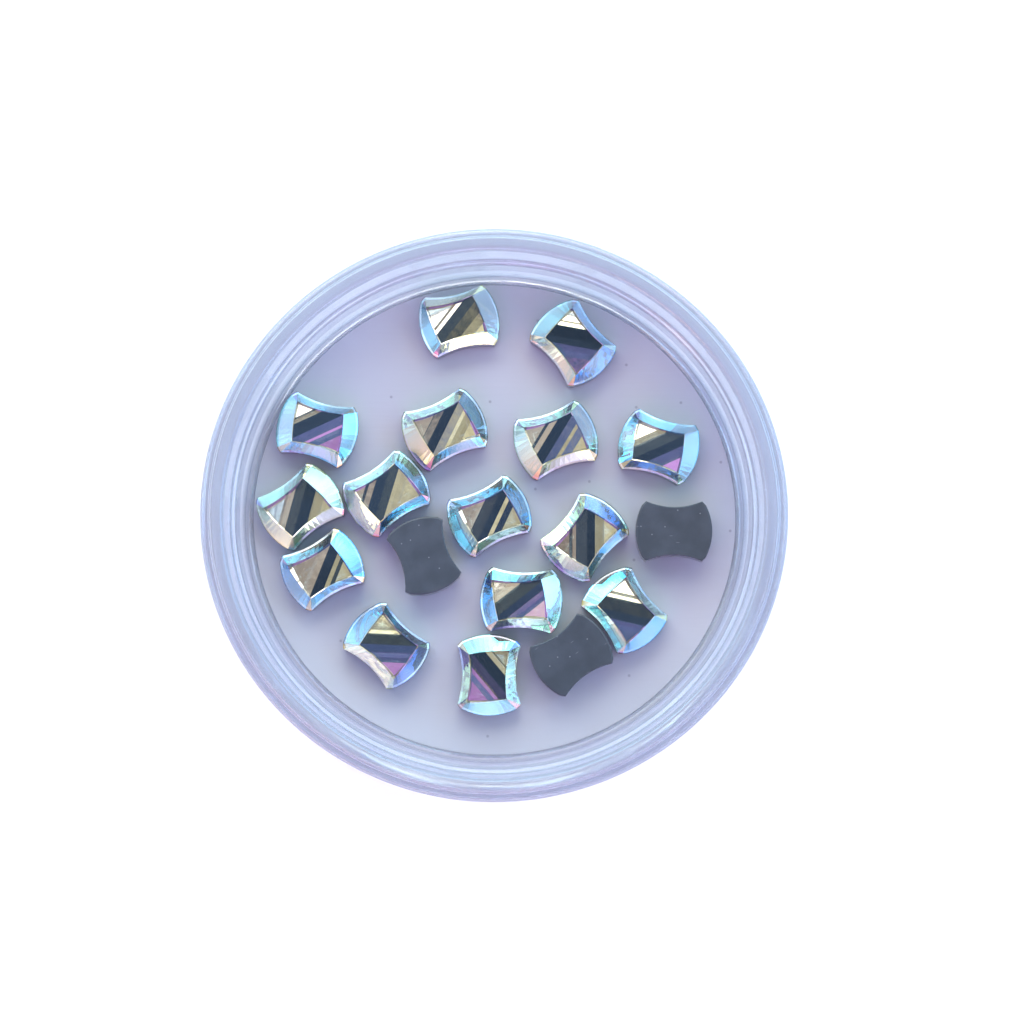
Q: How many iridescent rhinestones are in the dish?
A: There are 15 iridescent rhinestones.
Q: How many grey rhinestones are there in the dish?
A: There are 3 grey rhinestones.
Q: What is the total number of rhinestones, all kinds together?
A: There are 18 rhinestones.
